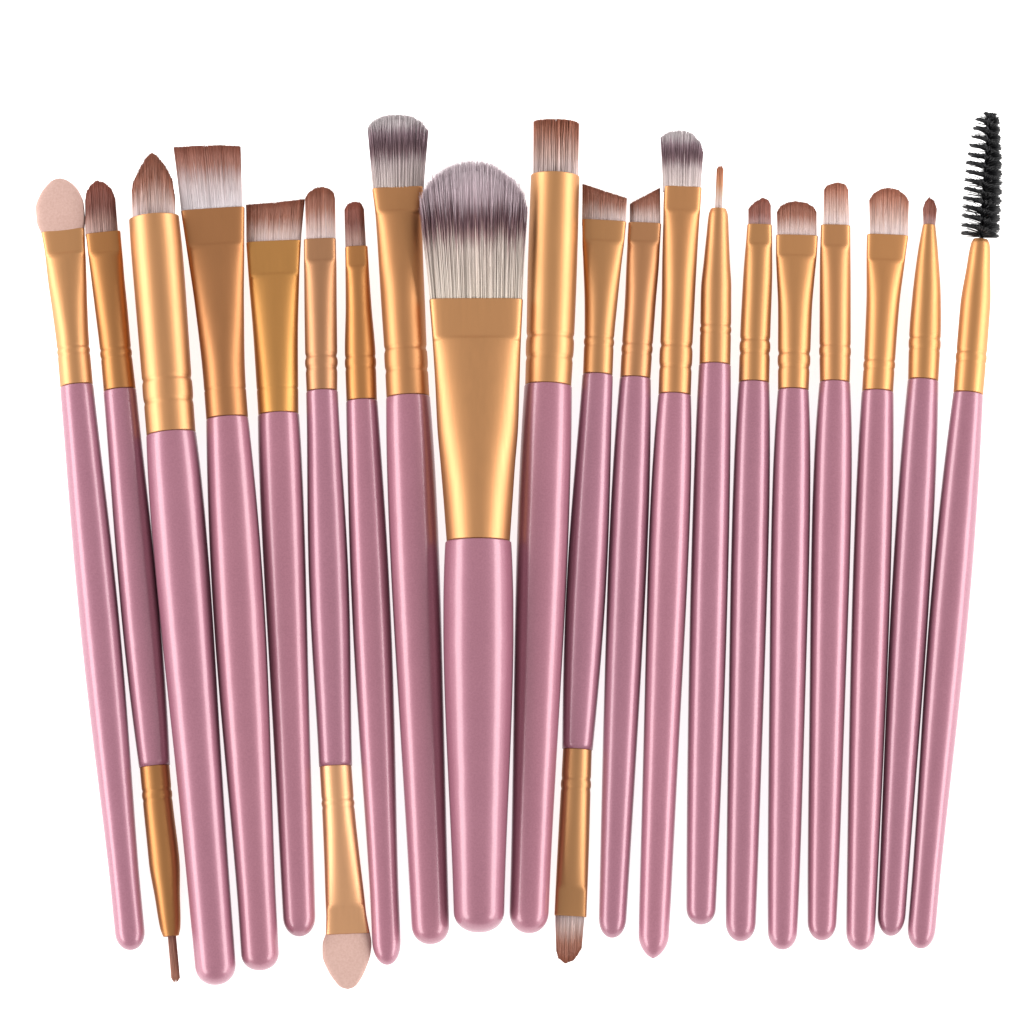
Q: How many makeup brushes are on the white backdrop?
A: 20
